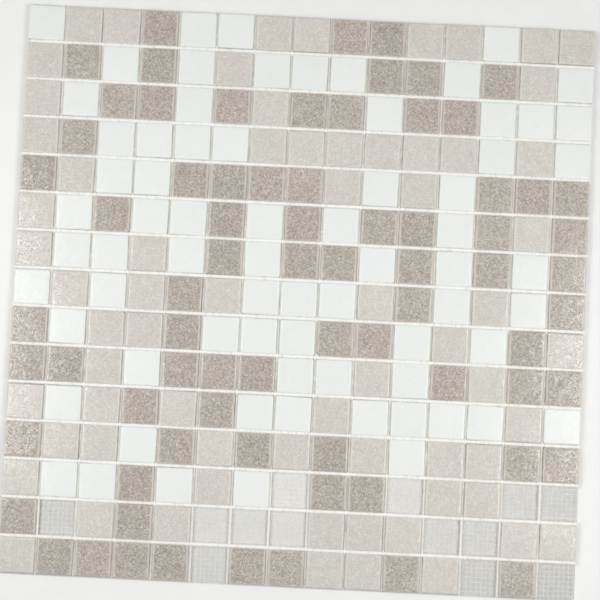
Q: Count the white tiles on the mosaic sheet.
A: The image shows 71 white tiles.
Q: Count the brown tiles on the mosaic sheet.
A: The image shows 74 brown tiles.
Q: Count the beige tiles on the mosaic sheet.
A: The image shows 67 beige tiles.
